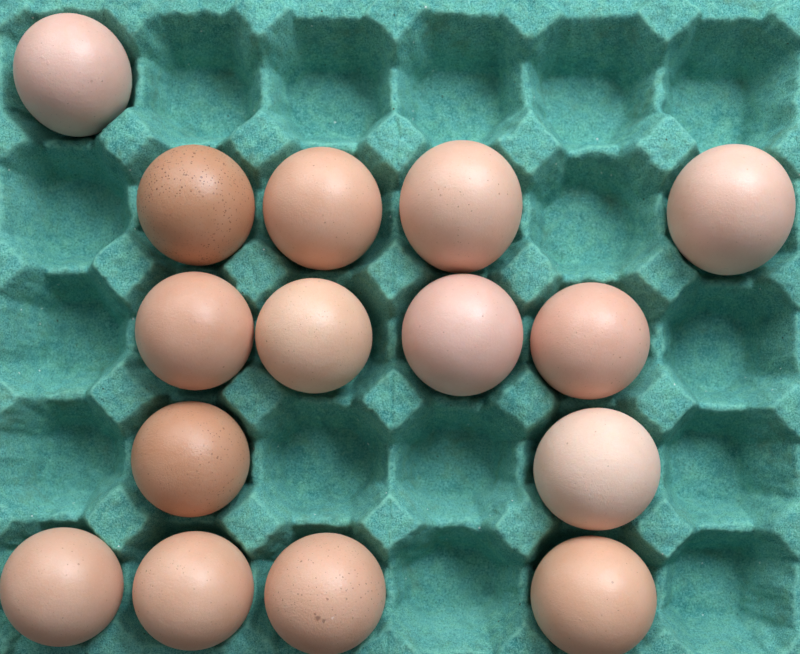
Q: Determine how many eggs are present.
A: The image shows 15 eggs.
